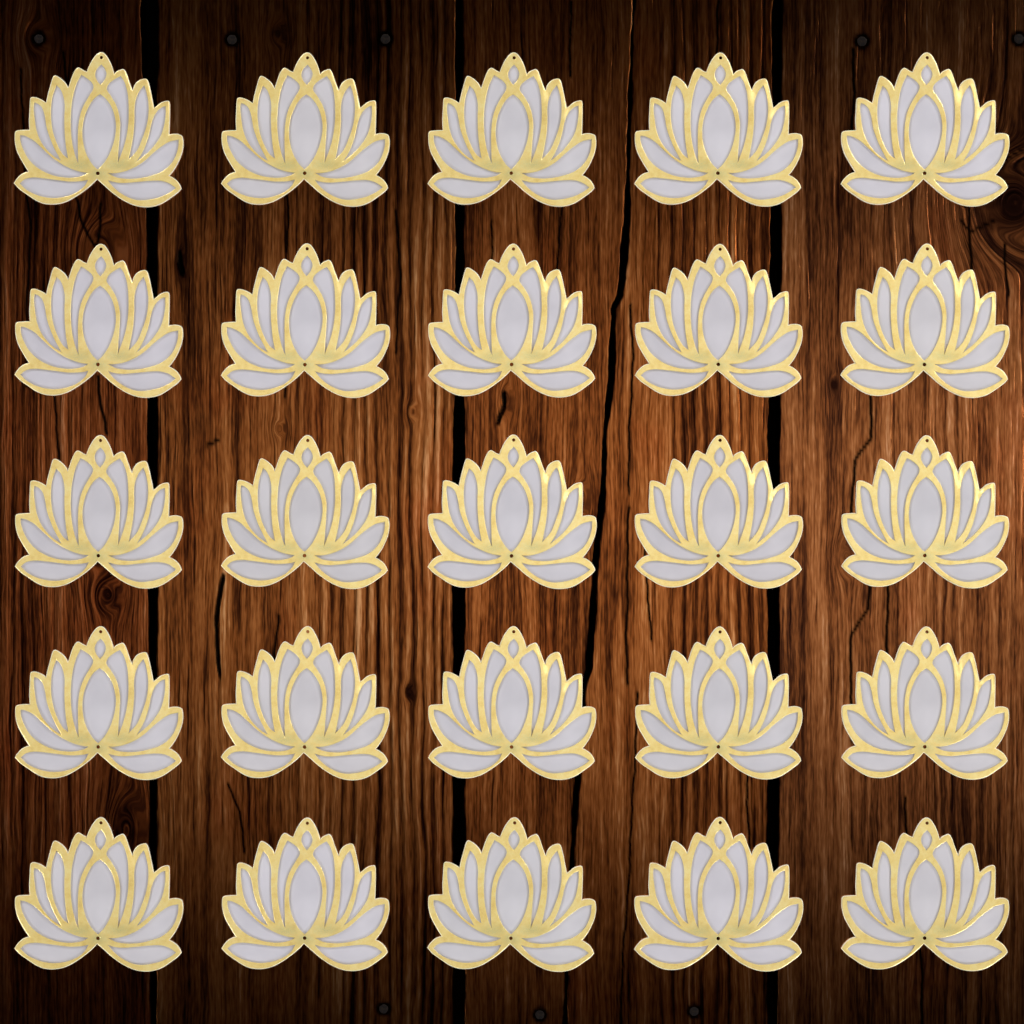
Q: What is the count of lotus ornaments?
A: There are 25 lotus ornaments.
